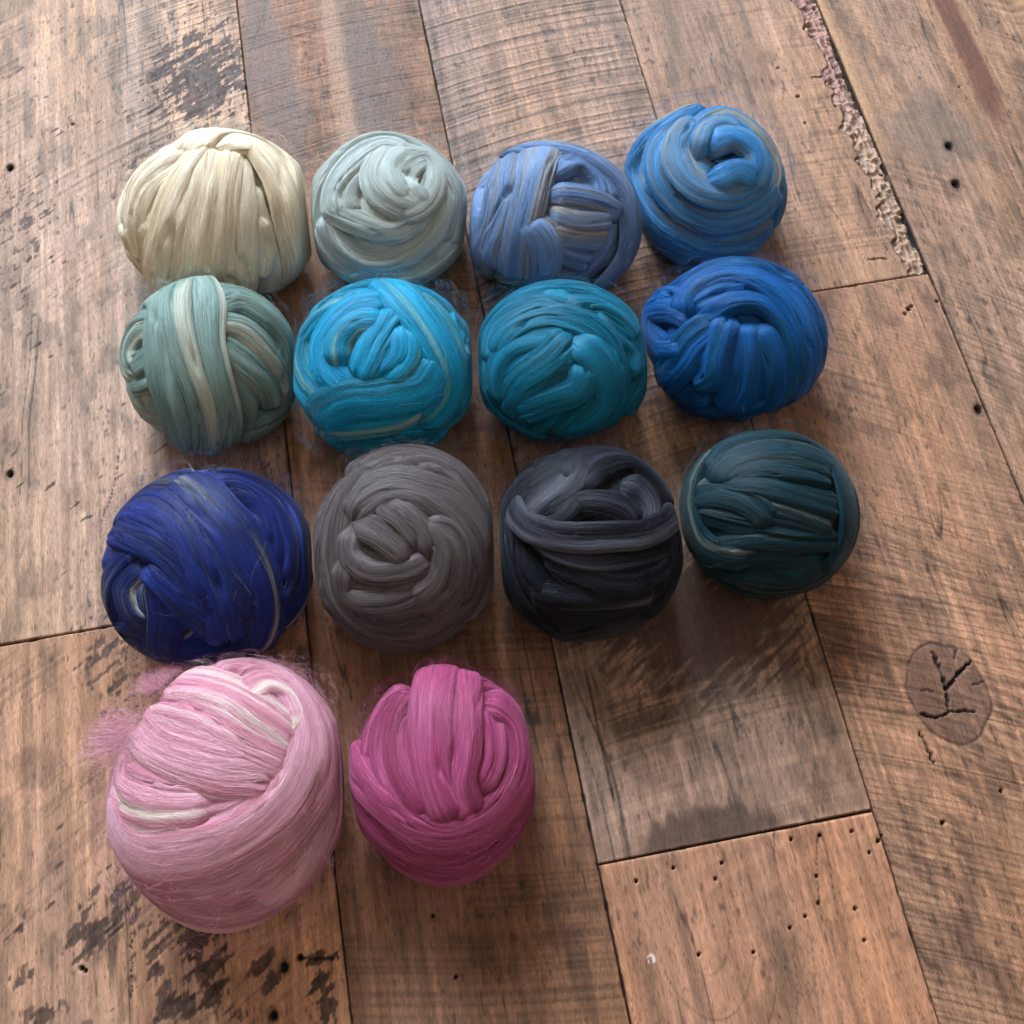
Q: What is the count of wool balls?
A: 14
